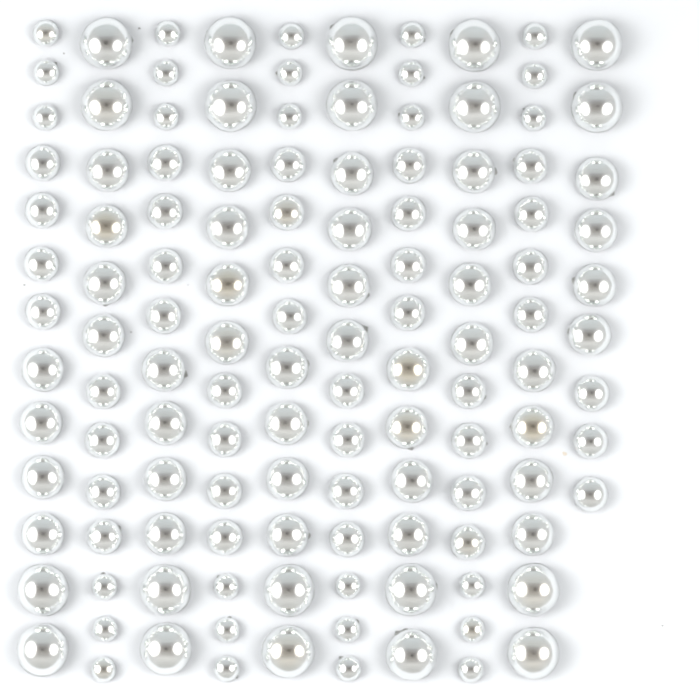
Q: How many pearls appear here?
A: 126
